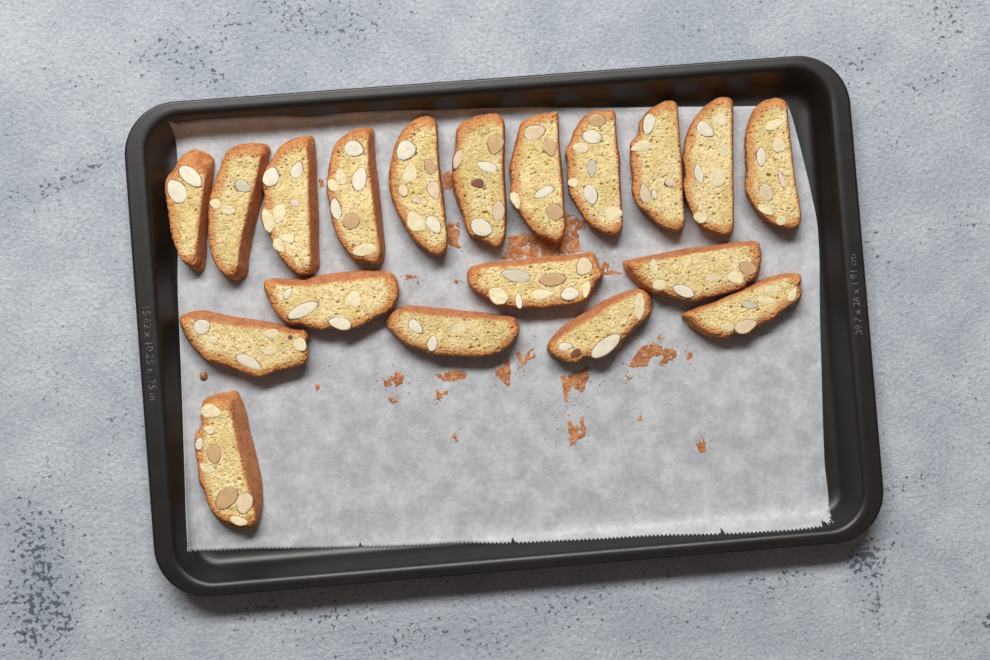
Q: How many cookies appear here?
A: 19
